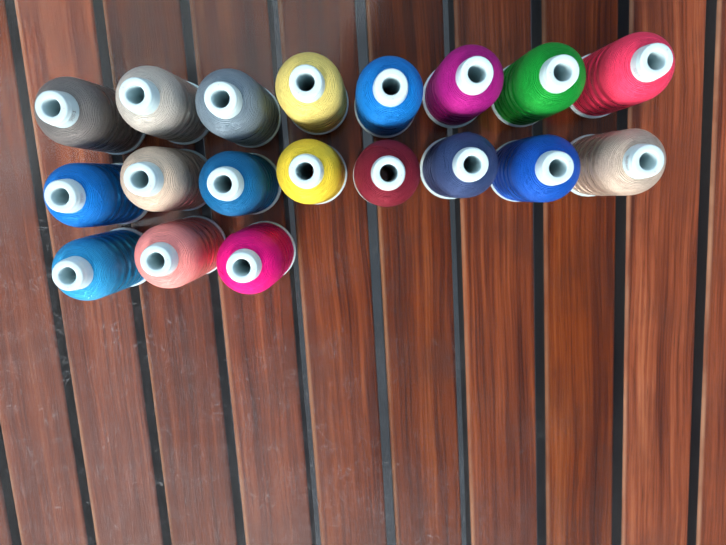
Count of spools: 19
